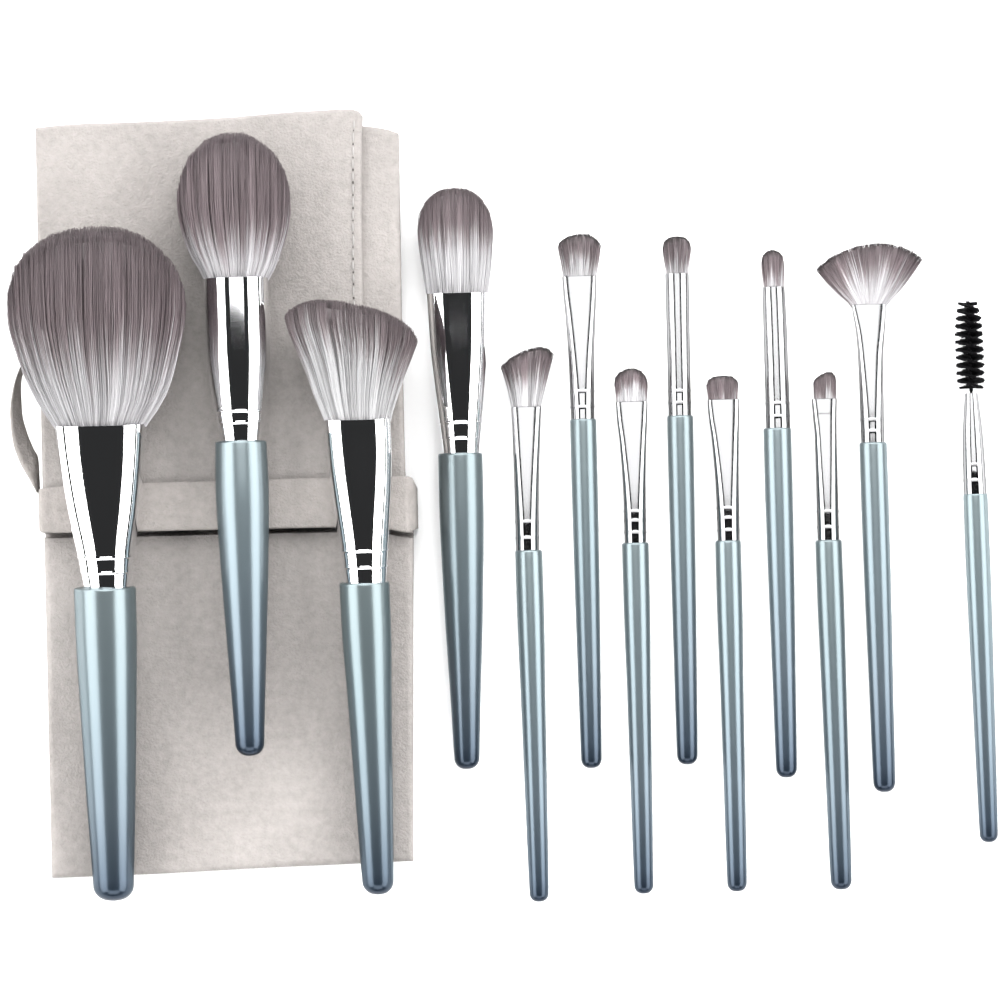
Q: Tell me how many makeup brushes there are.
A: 13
